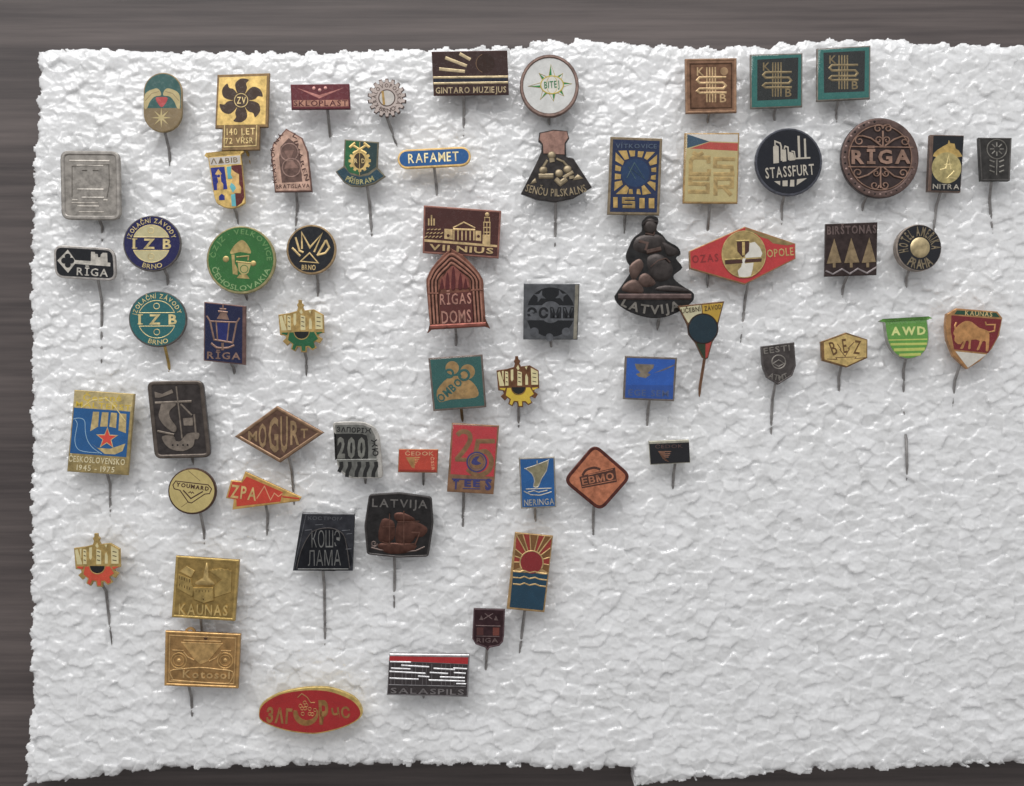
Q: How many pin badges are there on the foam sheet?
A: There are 63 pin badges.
